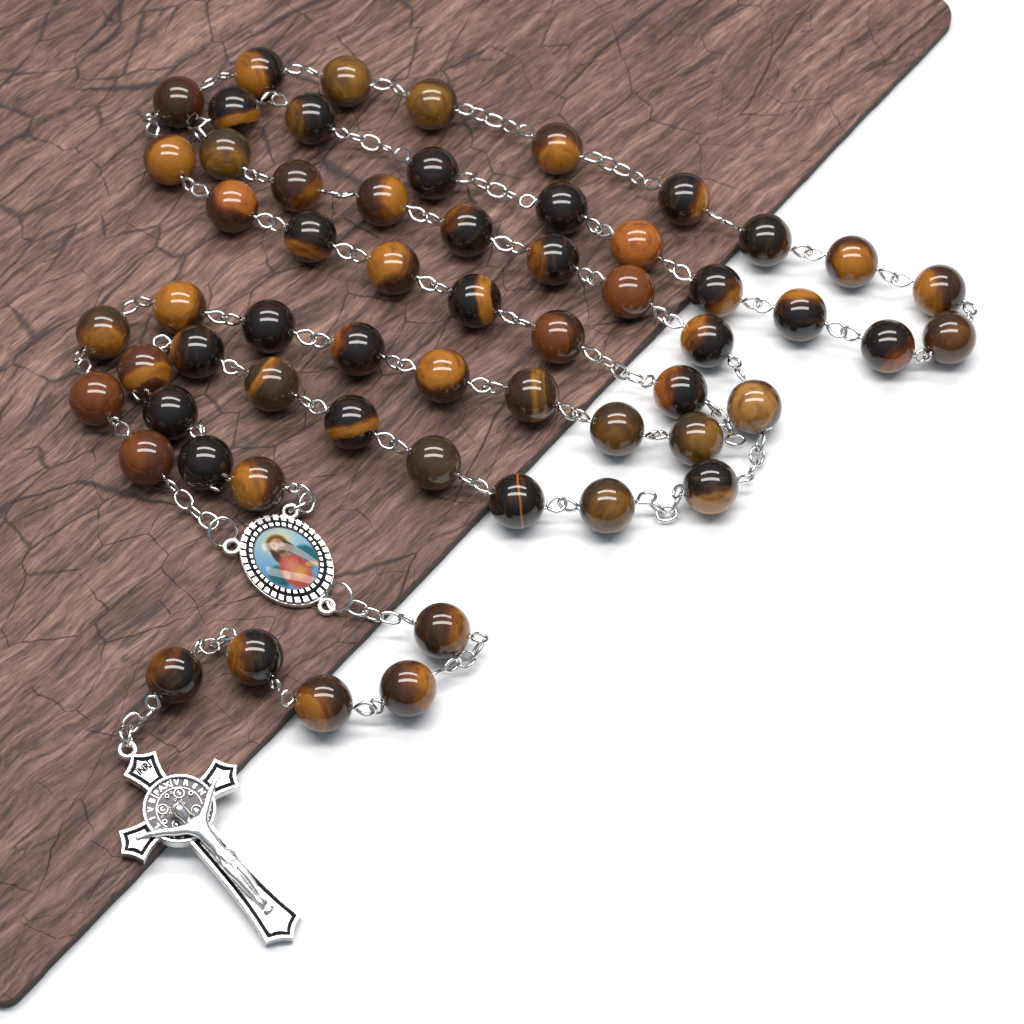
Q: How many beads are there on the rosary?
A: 59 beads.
